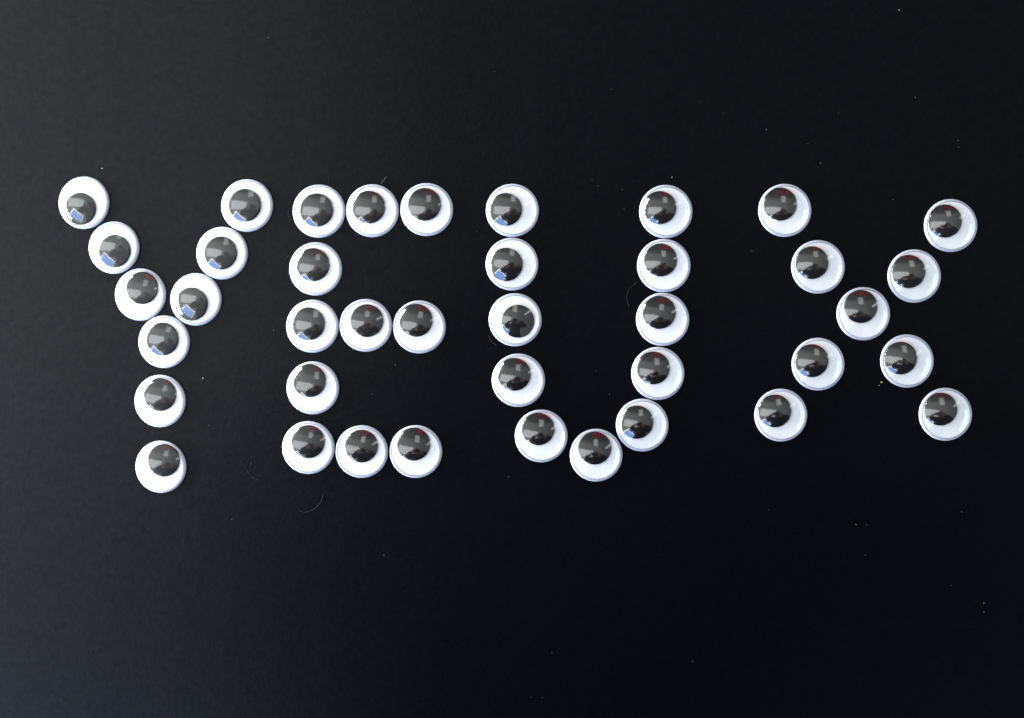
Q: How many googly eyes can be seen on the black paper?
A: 40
